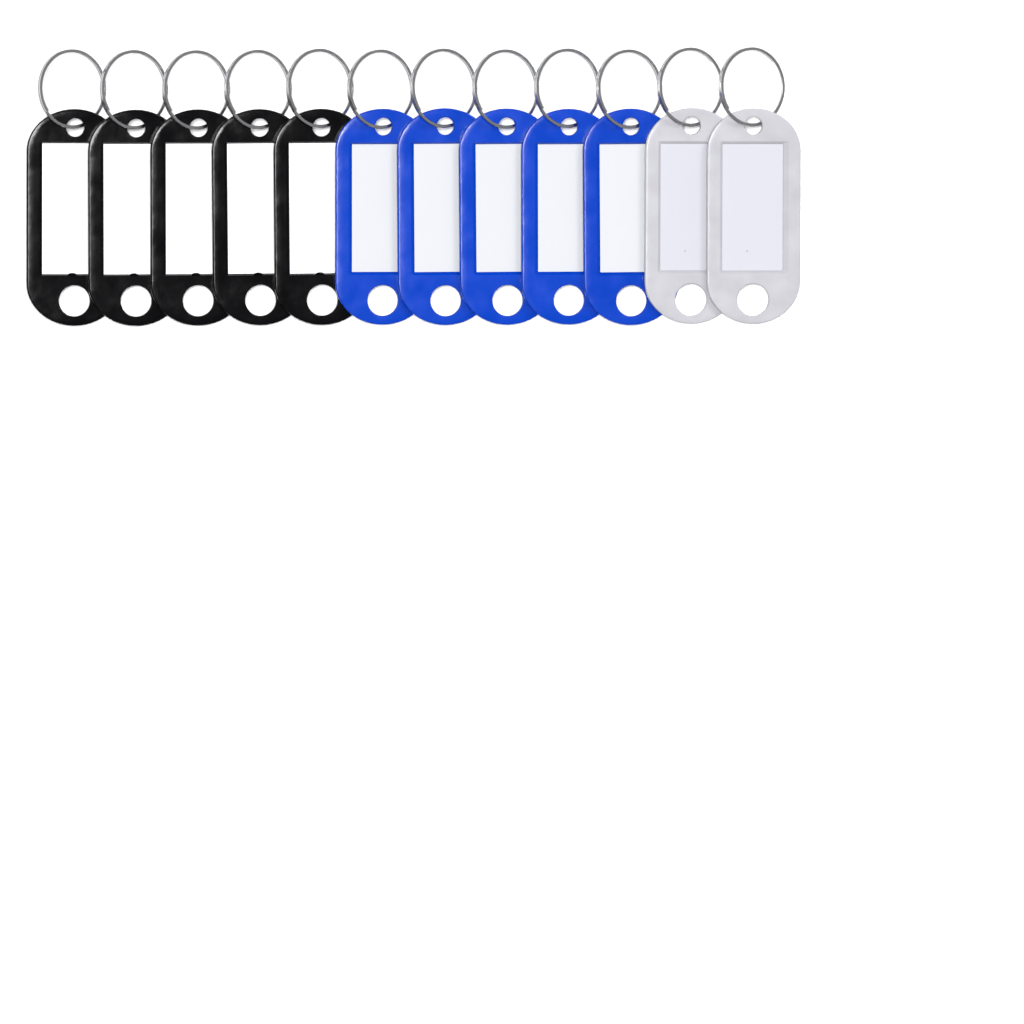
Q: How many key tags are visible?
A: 12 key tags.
